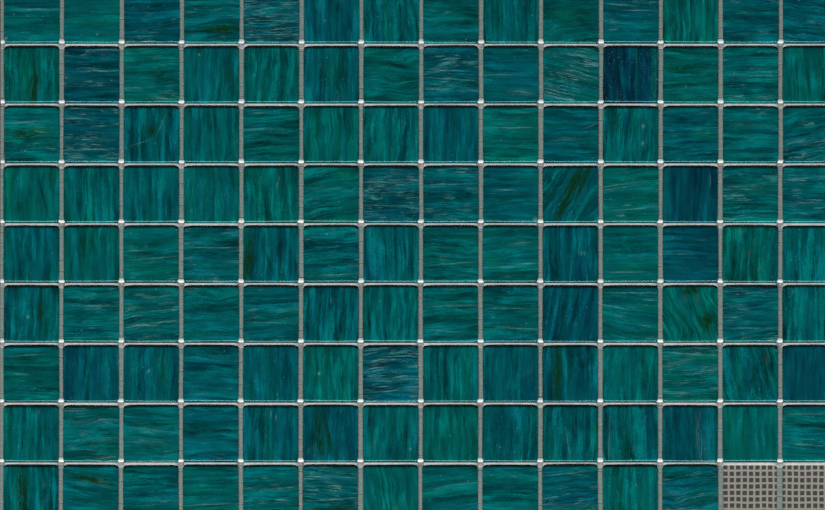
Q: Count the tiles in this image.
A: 124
